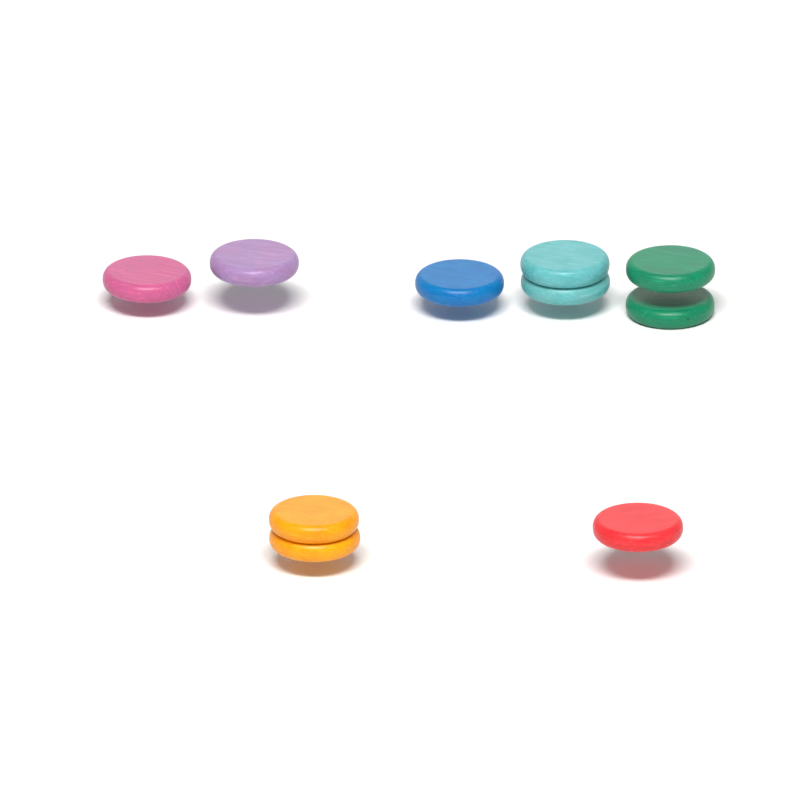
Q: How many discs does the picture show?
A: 10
